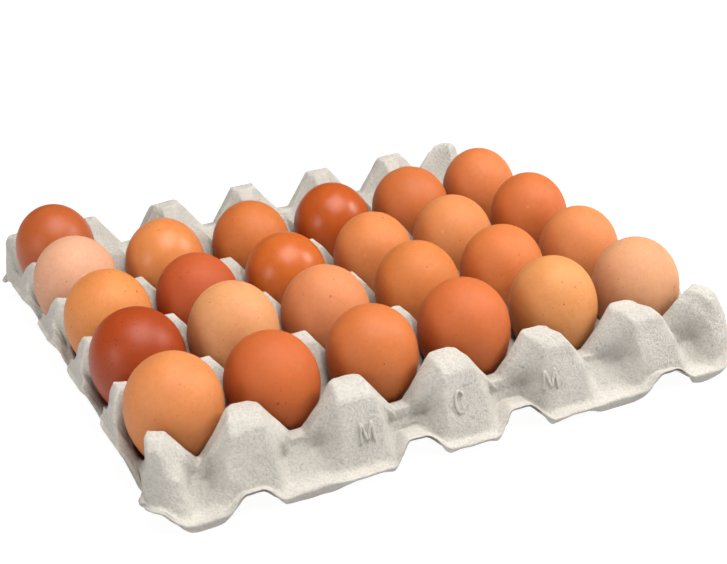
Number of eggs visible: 25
